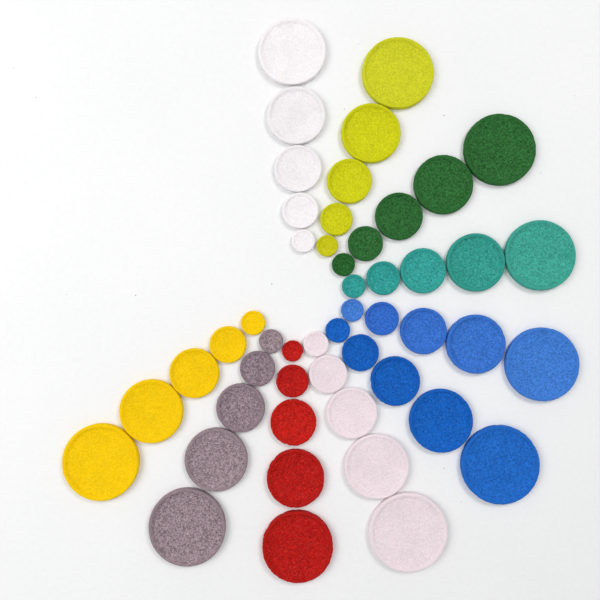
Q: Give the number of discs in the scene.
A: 50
